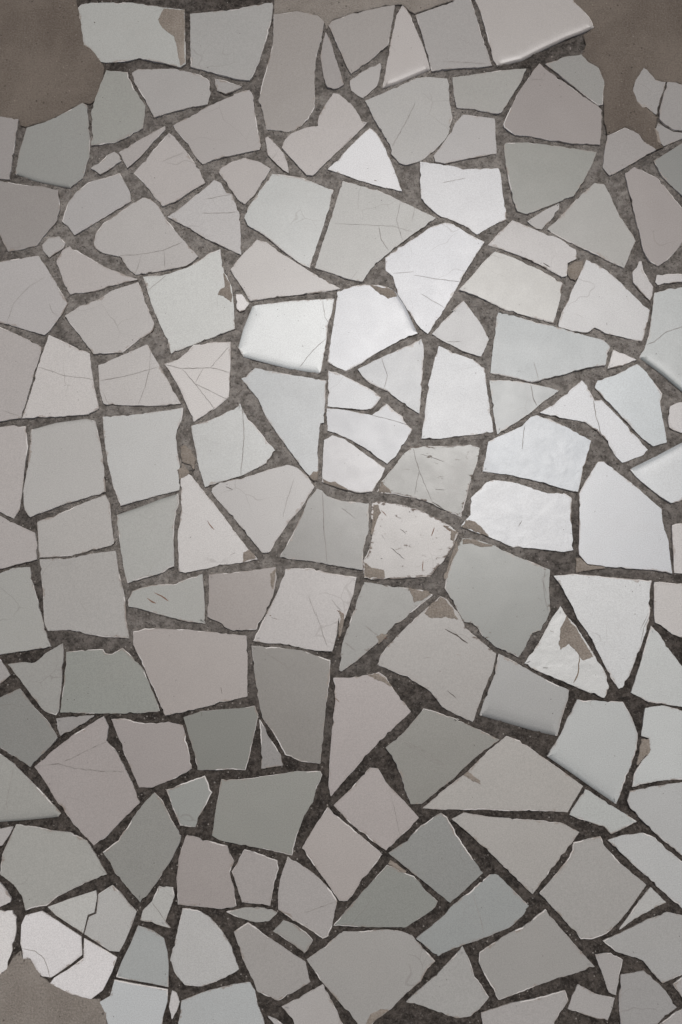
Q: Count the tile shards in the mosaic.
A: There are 169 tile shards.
